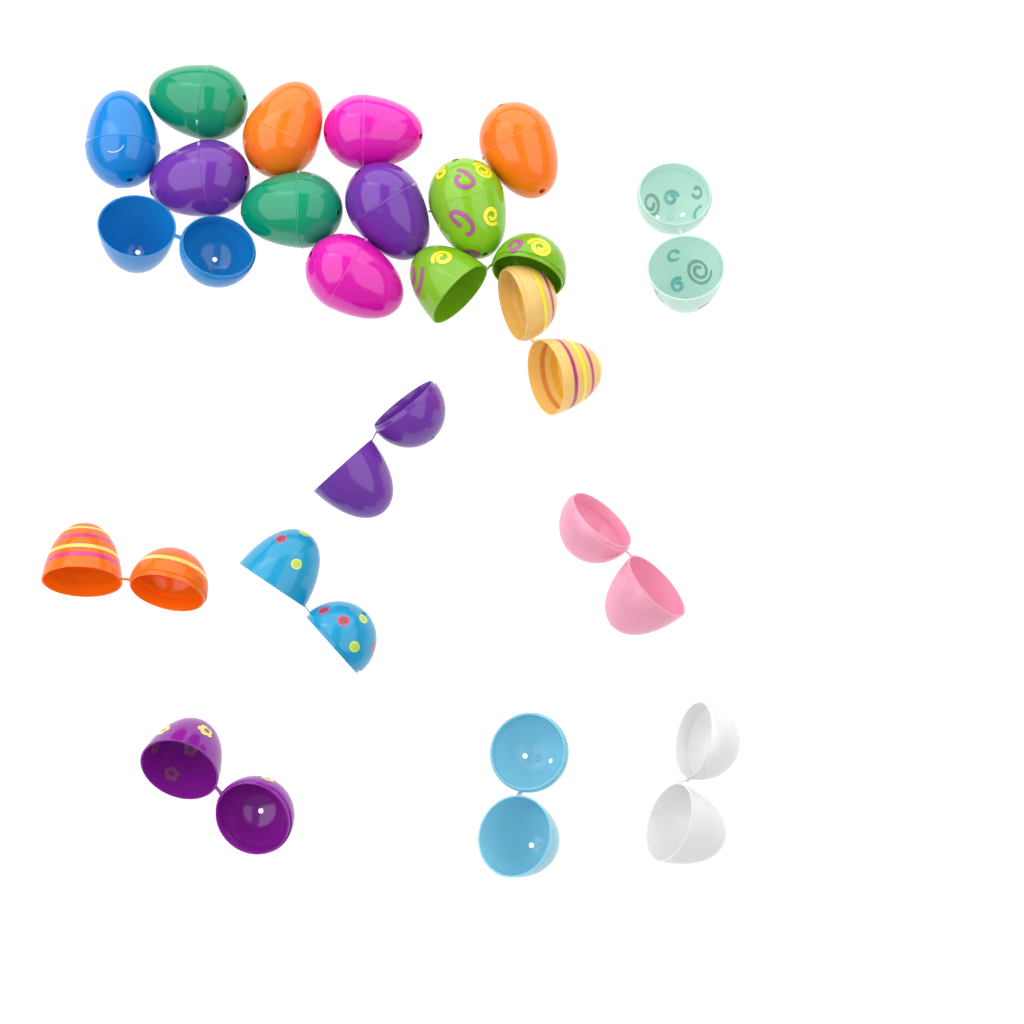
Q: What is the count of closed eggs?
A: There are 10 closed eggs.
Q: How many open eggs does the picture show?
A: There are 11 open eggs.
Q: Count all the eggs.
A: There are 21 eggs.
